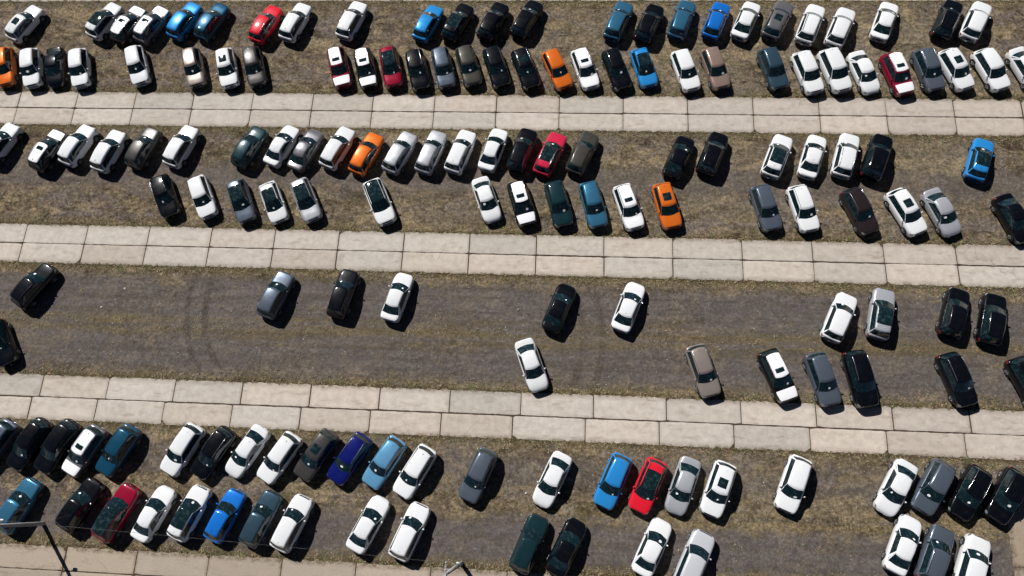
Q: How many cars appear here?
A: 157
